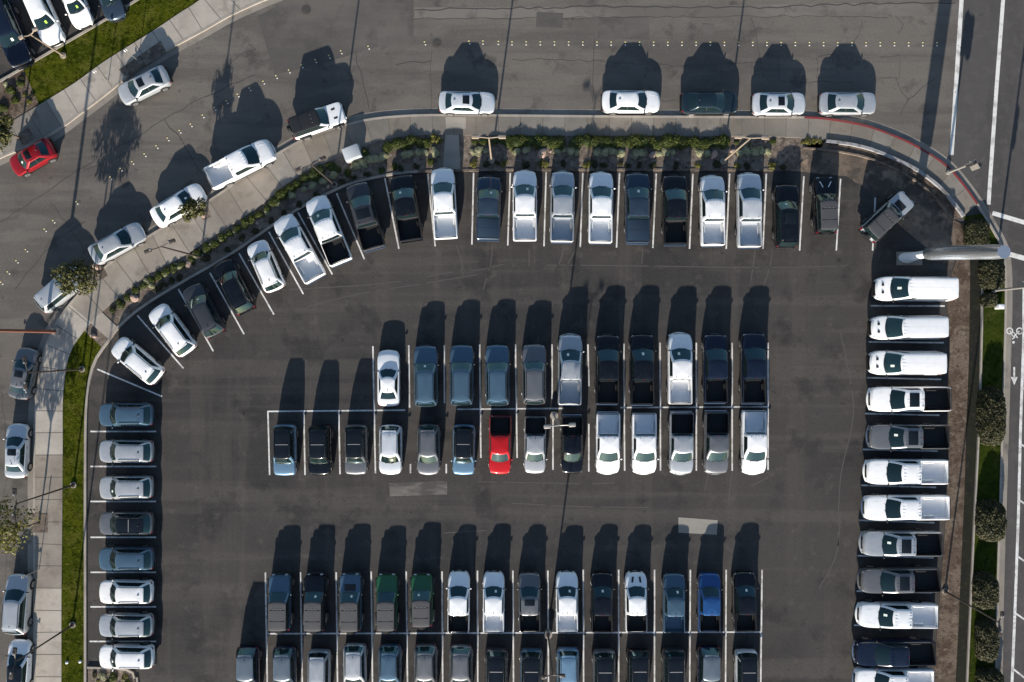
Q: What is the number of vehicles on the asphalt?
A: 115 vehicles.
